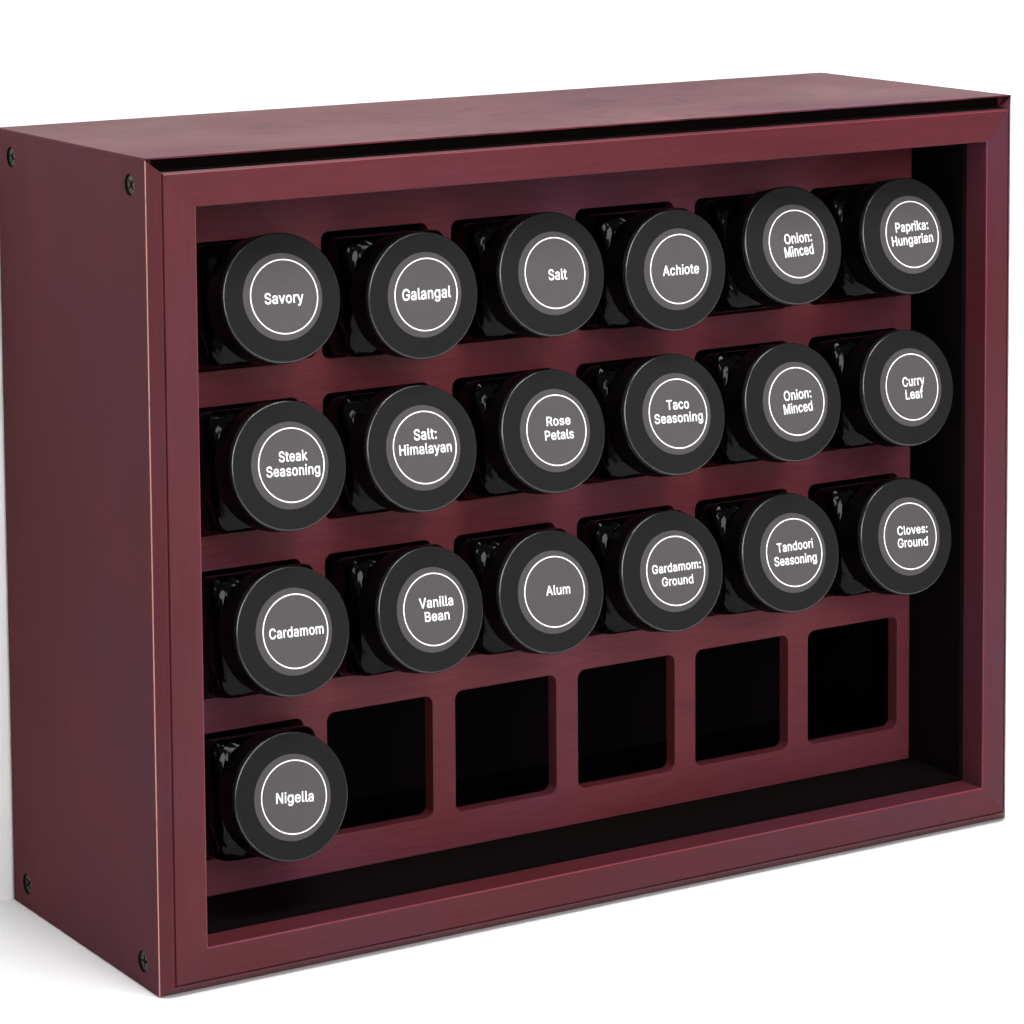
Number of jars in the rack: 19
